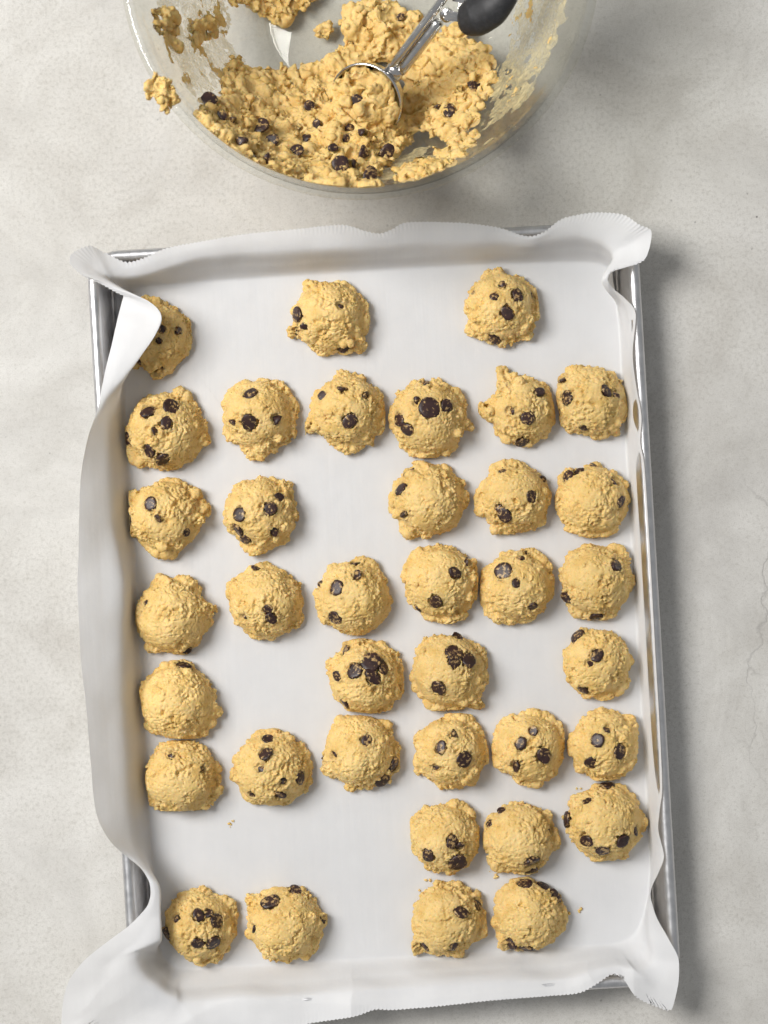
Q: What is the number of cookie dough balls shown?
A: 37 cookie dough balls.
